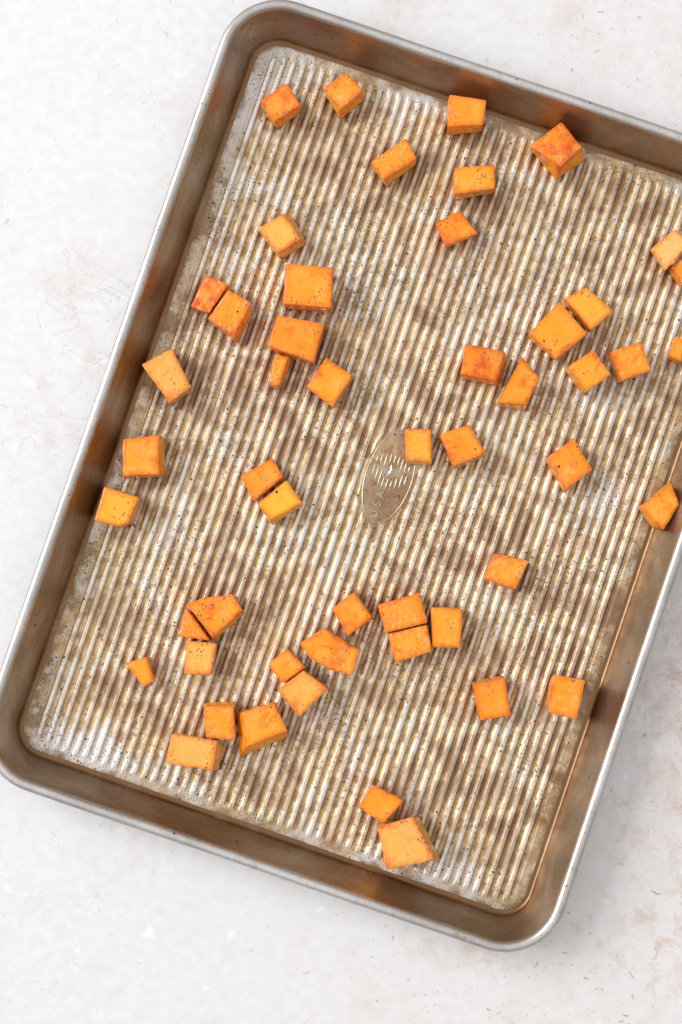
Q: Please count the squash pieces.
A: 51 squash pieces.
